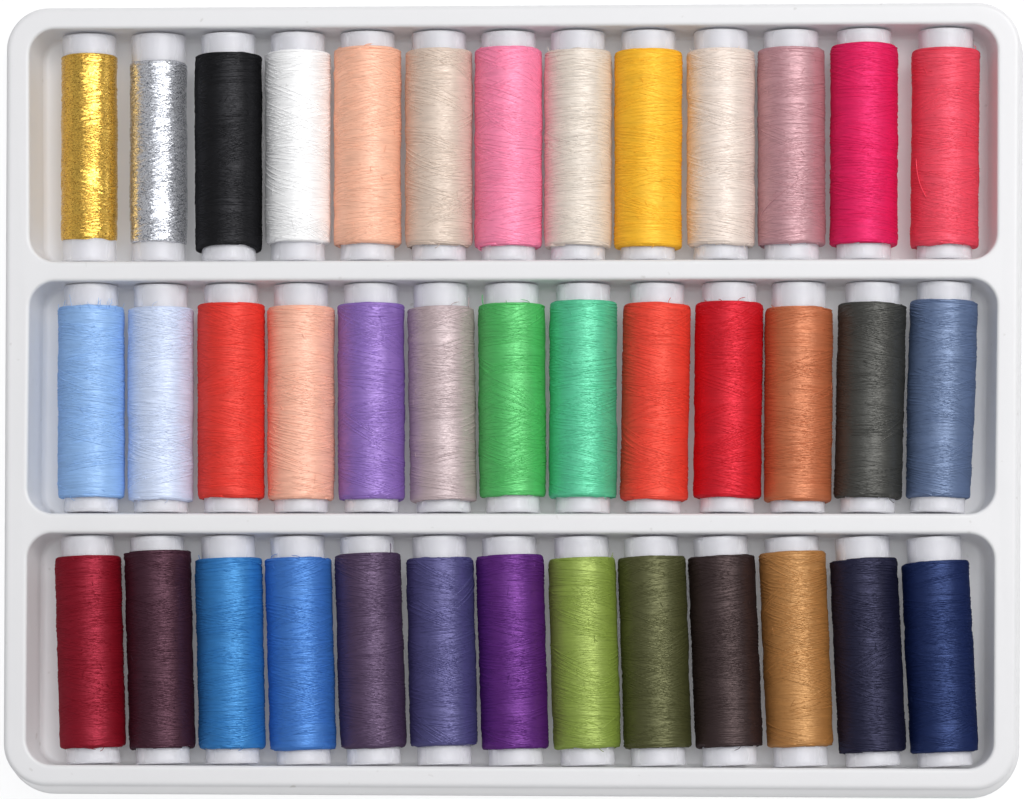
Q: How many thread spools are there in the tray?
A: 39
